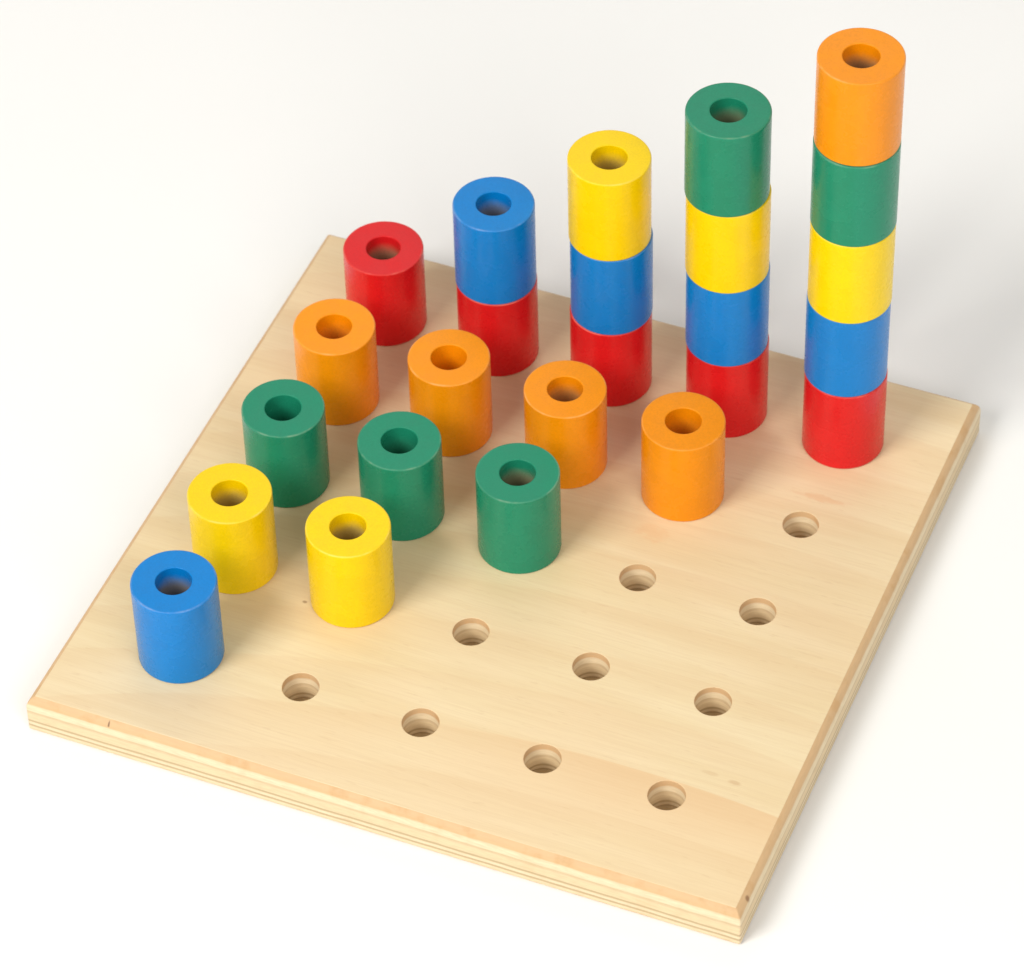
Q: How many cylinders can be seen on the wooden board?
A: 25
